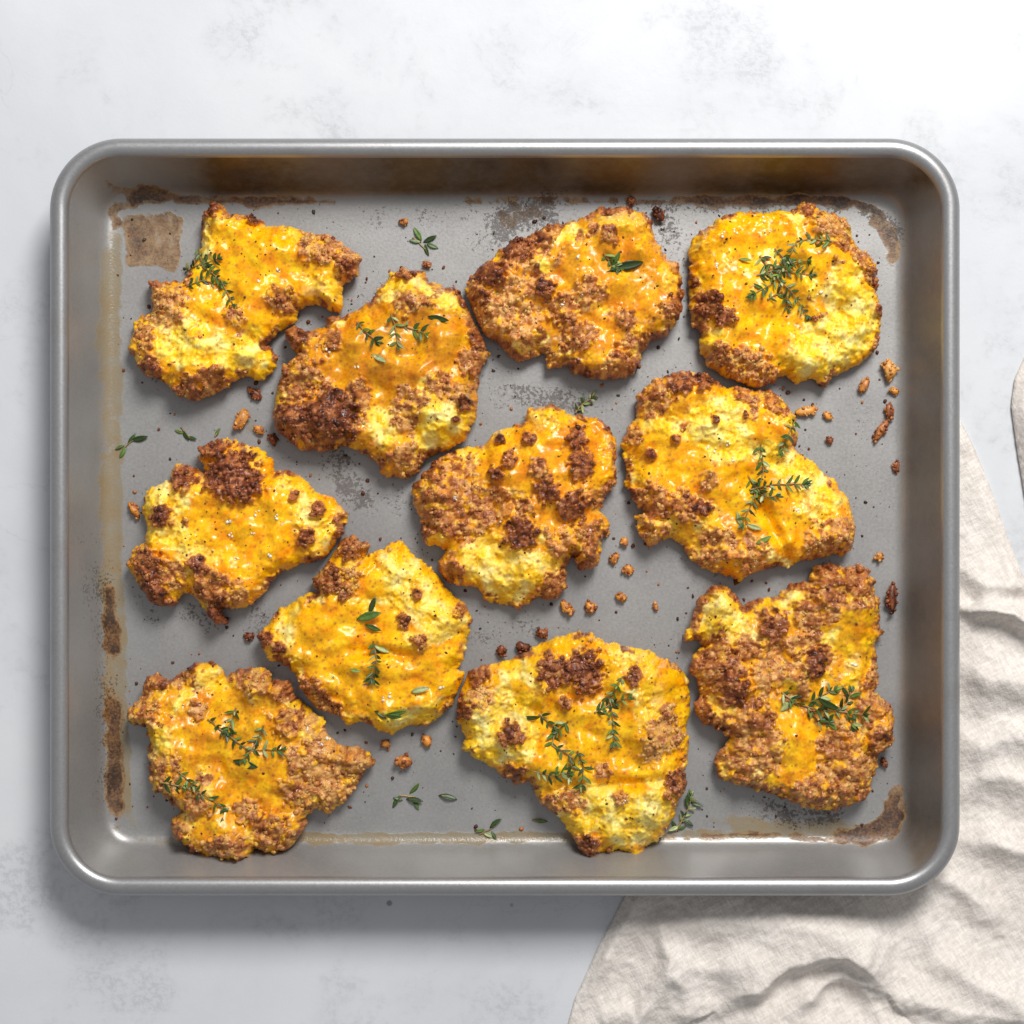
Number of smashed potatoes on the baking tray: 11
